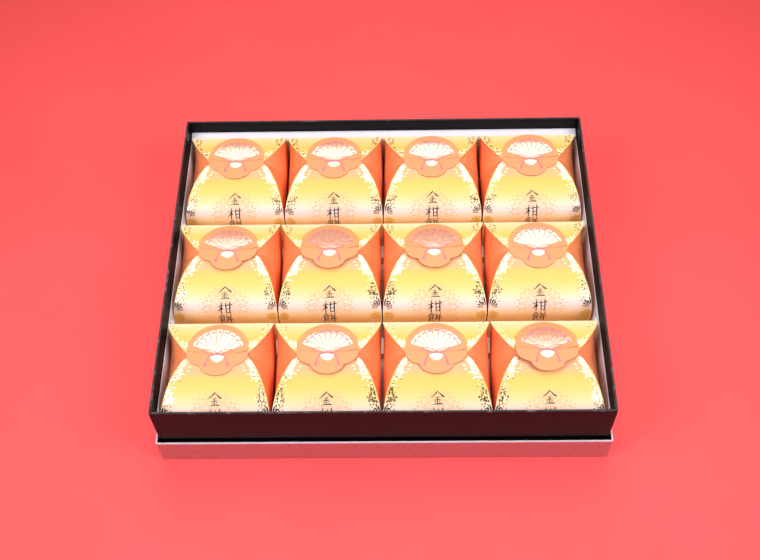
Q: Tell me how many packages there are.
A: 12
